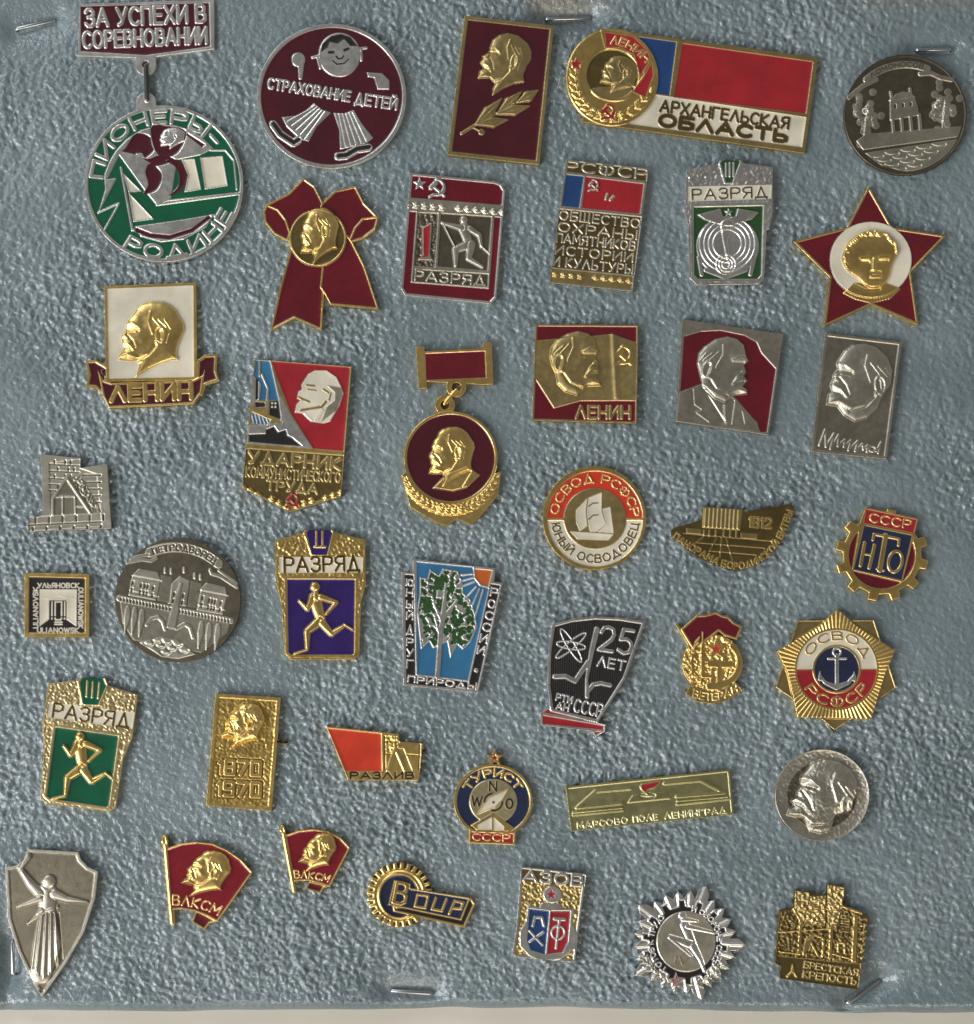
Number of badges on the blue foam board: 40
